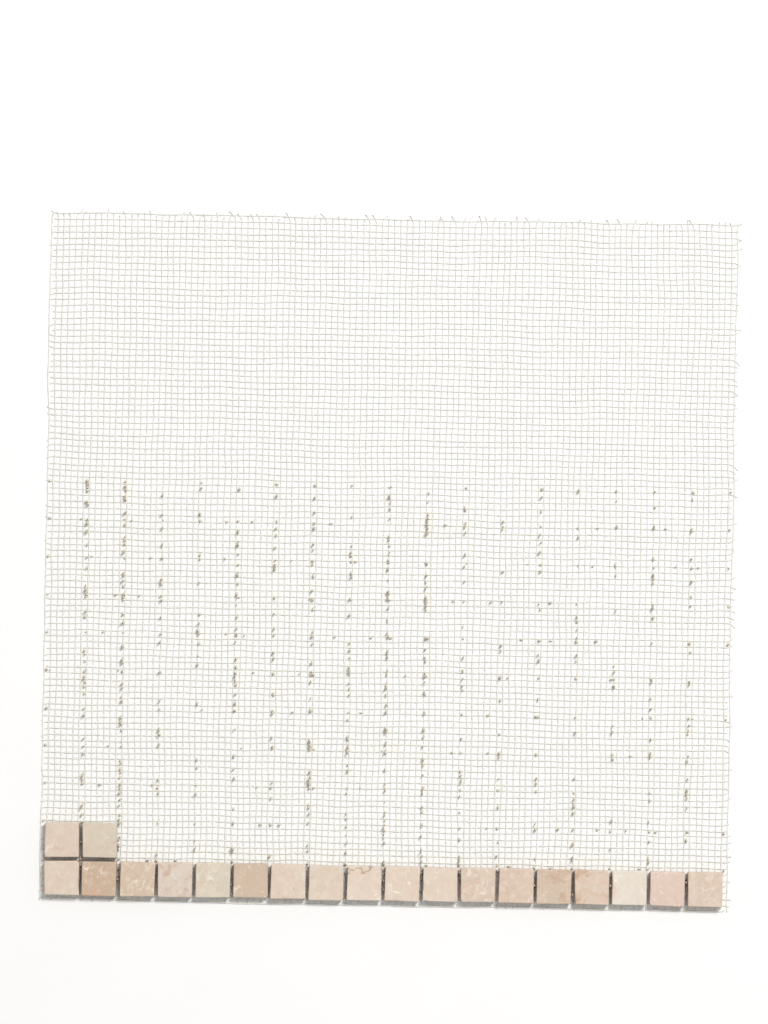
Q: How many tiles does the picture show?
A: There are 20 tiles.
